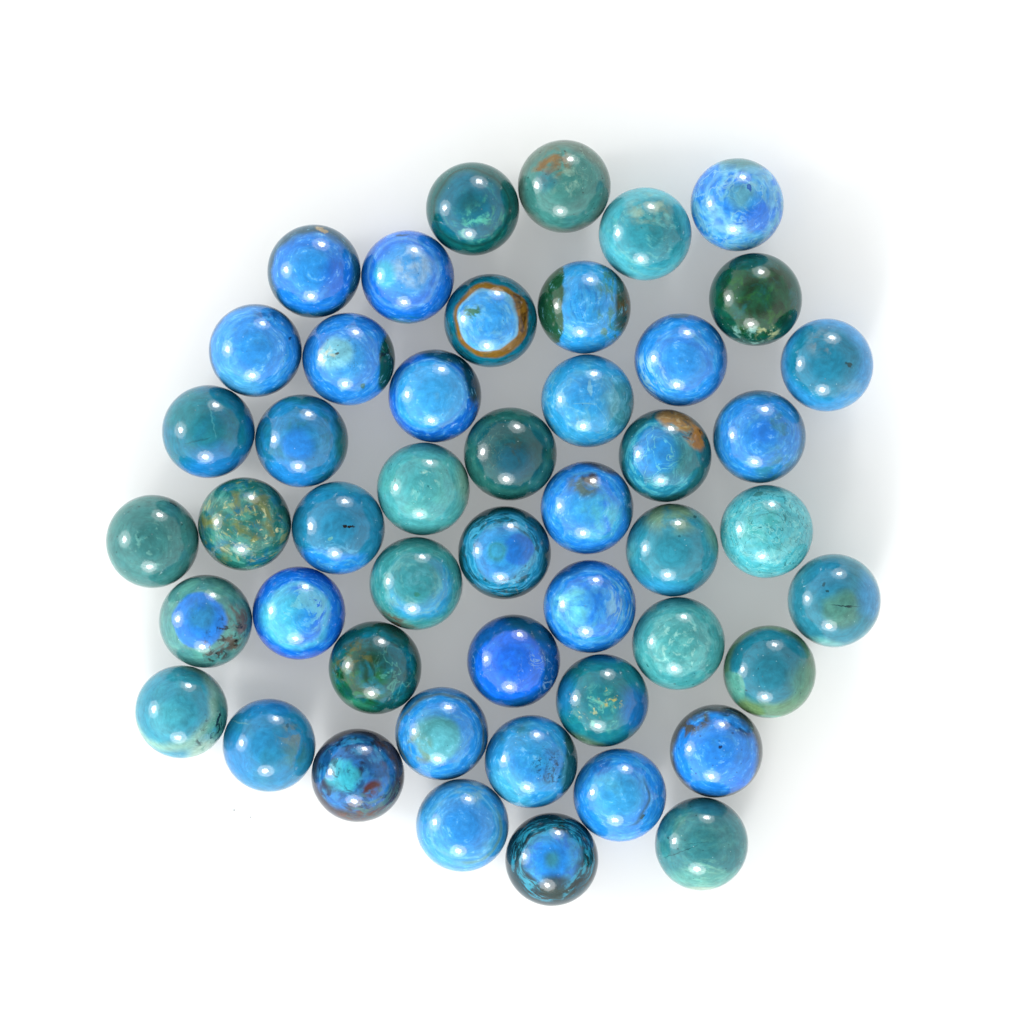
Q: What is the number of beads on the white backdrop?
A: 48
